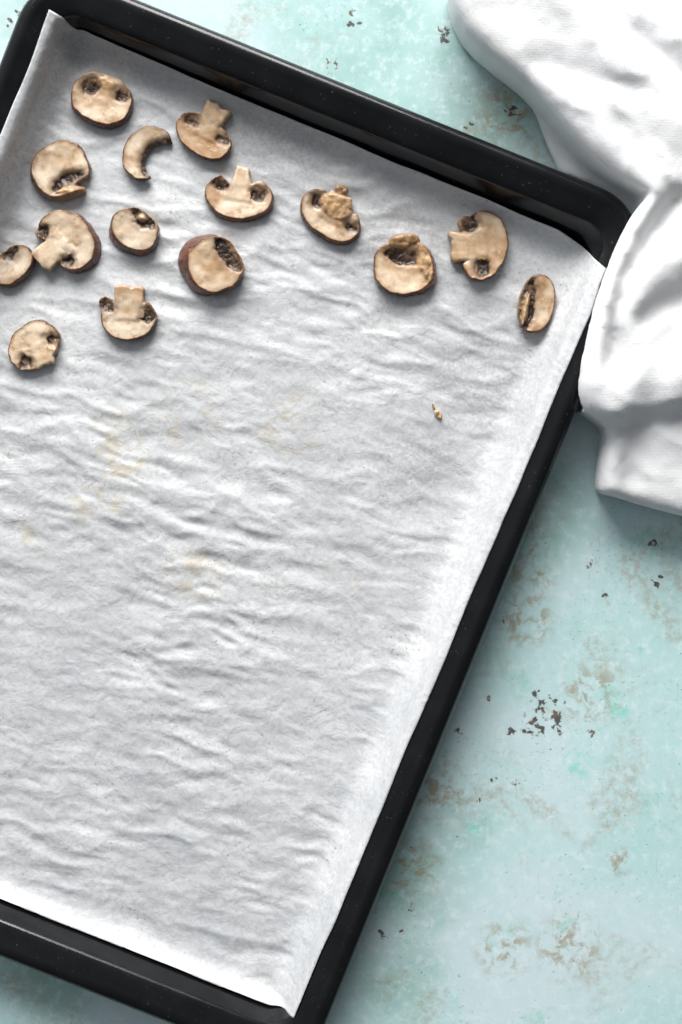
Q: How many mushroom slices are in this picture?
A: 15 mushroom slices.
